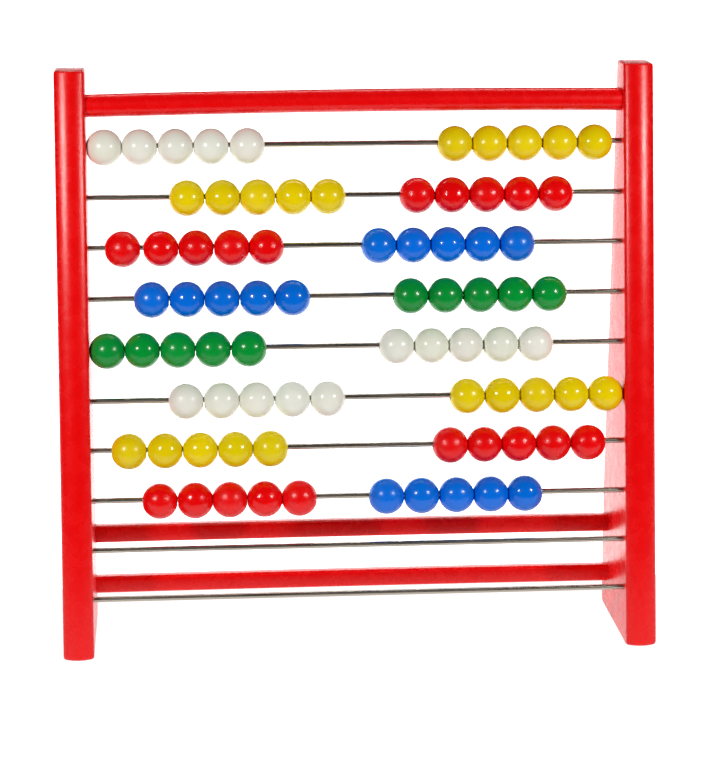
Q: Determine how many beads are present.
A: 80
